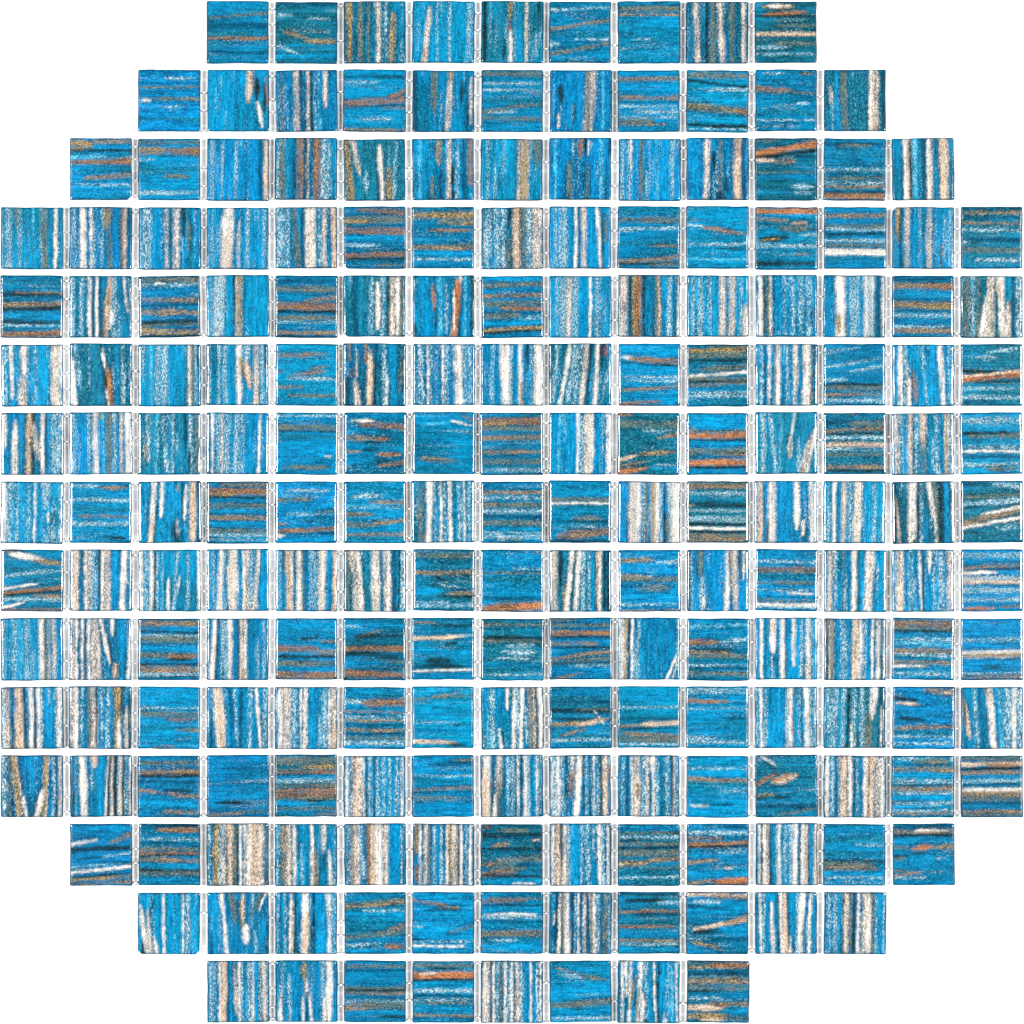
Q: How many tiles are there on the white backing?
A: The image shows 200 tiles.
